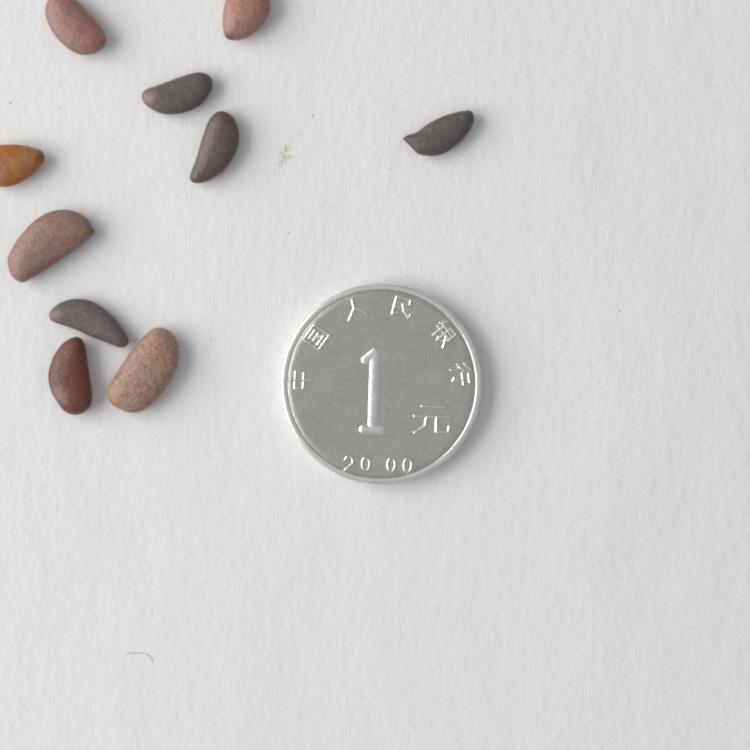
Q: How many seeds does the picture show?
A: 10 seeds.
